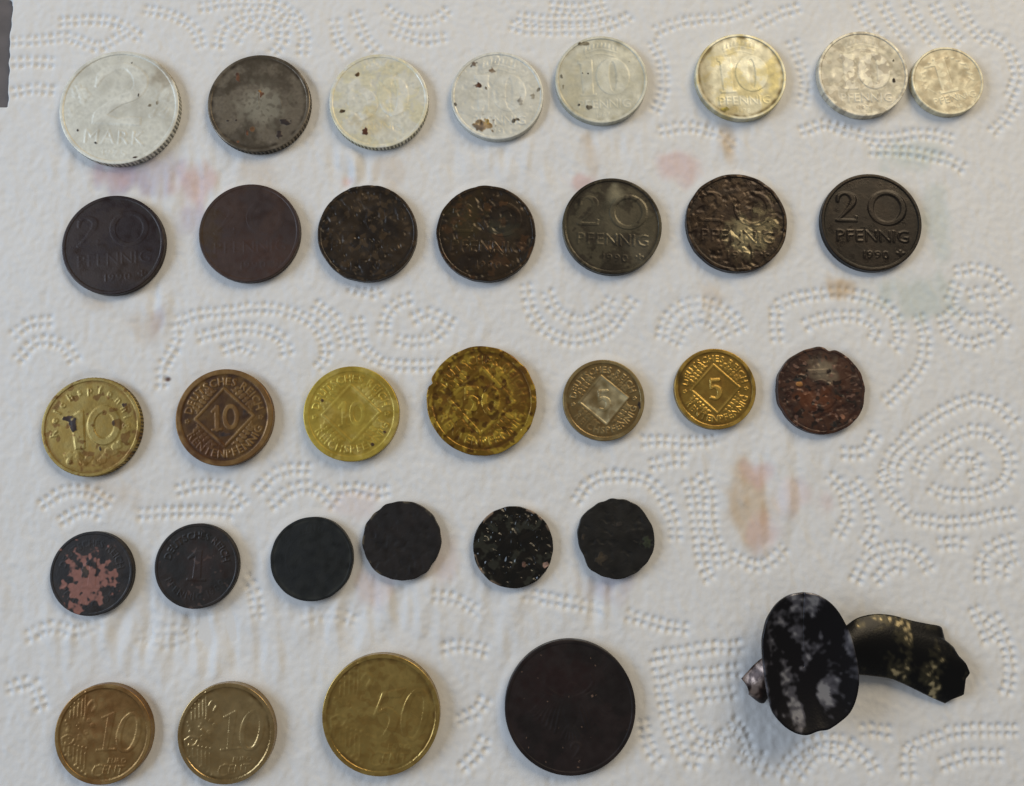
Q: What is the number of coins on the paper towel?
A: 32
